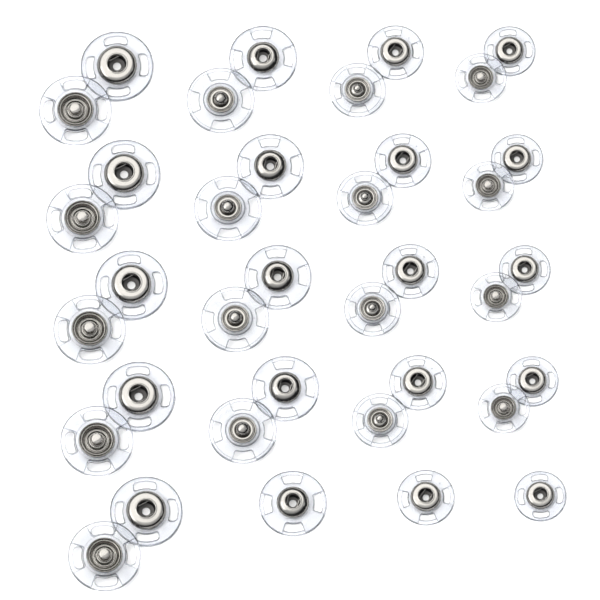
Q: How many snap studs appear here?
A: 17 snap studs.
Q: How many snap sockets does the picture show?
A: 20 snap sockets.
